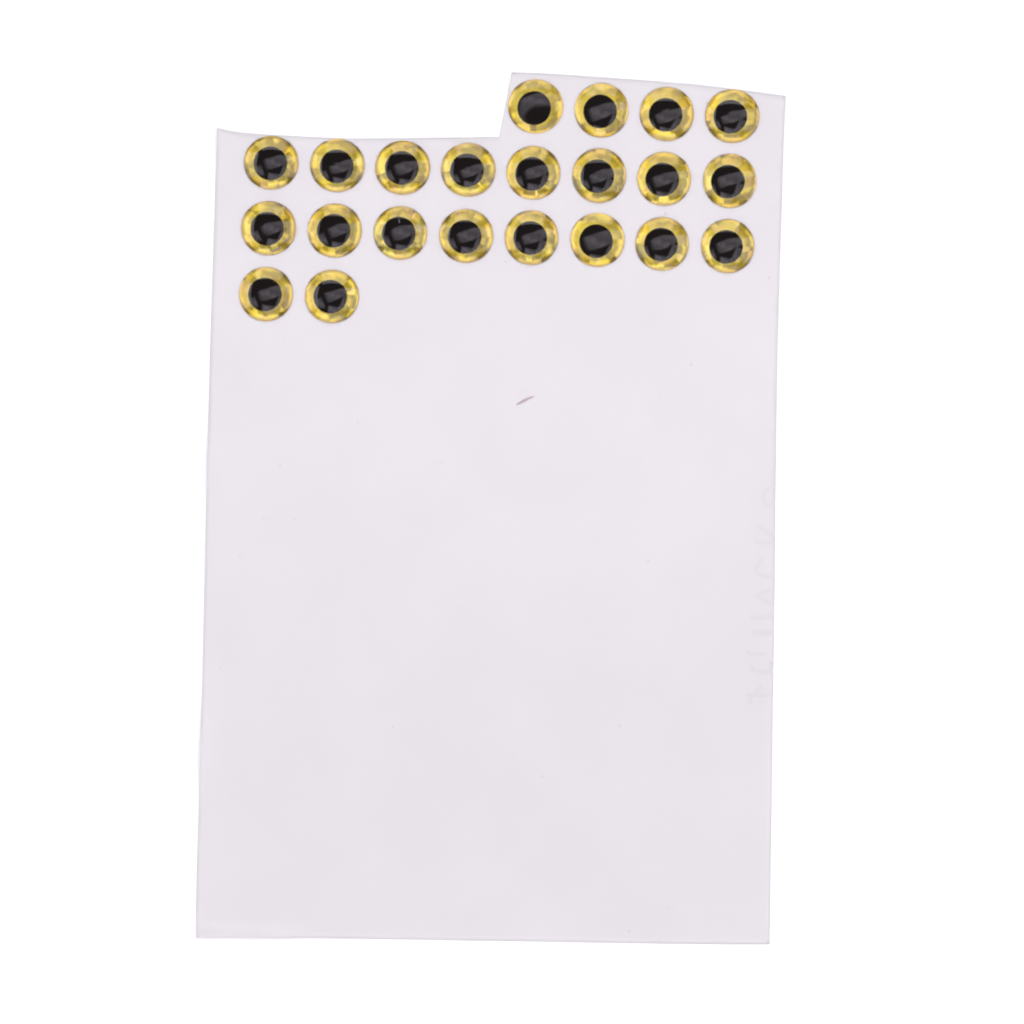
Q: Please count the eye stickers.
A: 22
